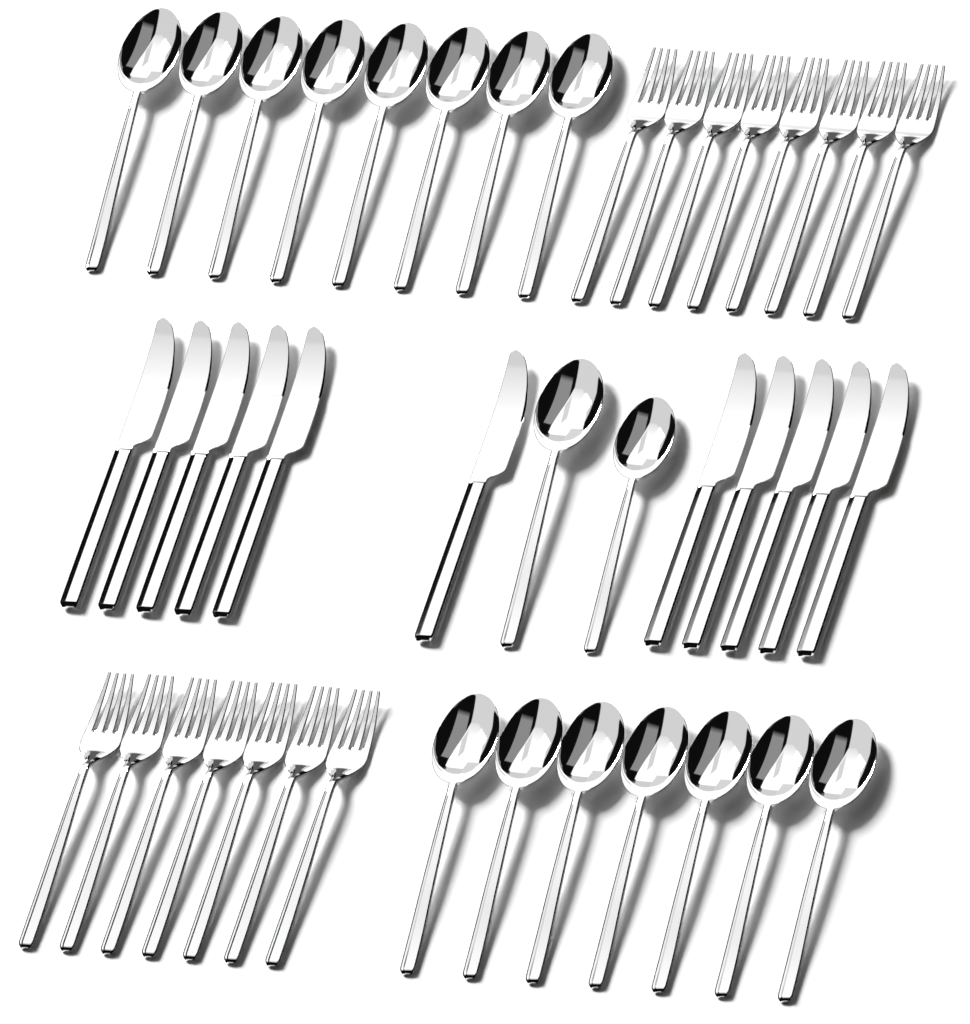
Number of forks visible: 15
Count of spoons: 17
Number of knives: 11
